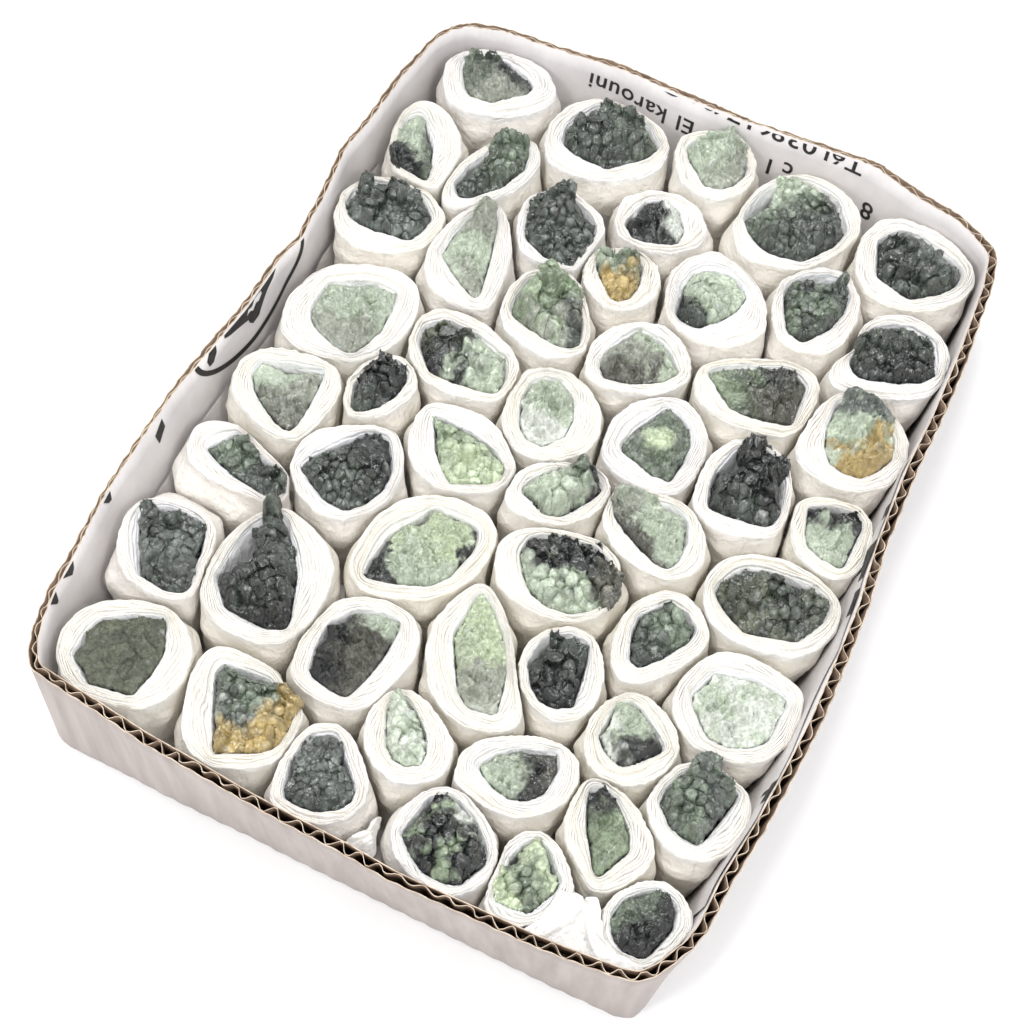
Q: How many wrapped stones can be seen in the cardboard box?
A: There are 53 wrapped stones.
